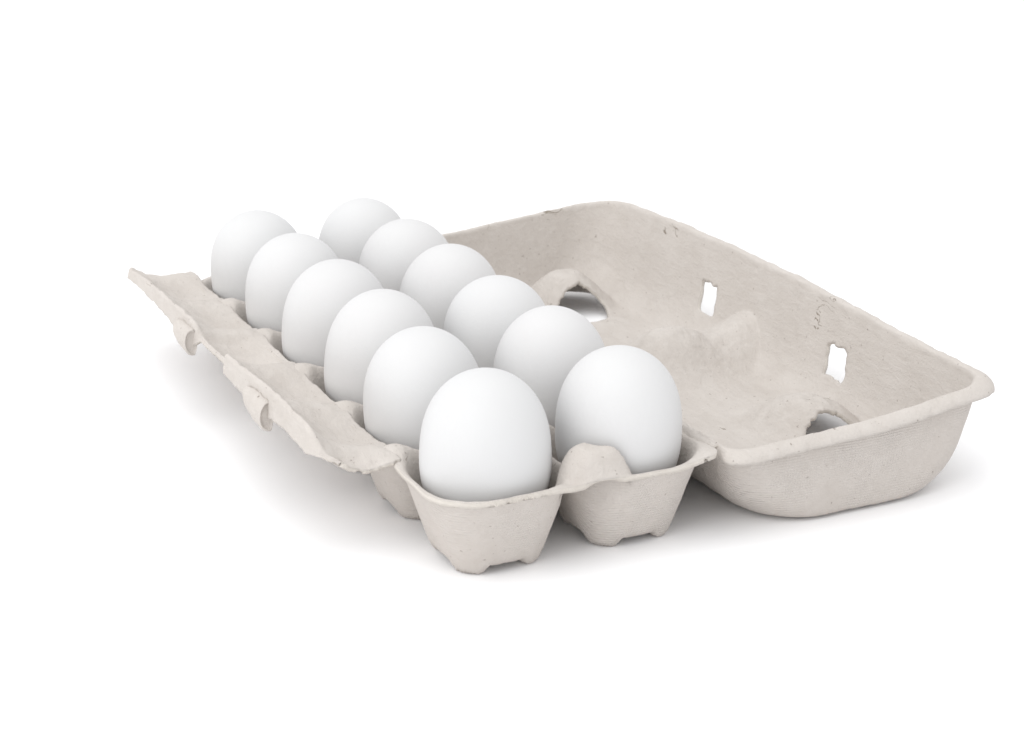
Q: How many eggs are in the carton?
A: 12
